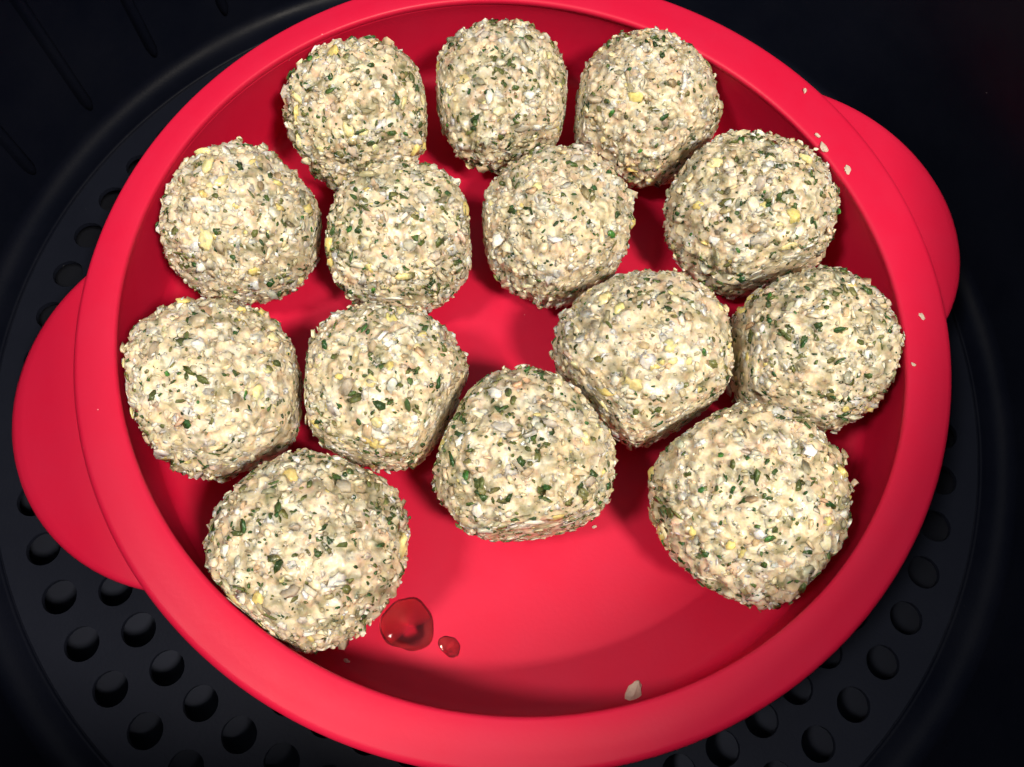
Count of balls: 14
